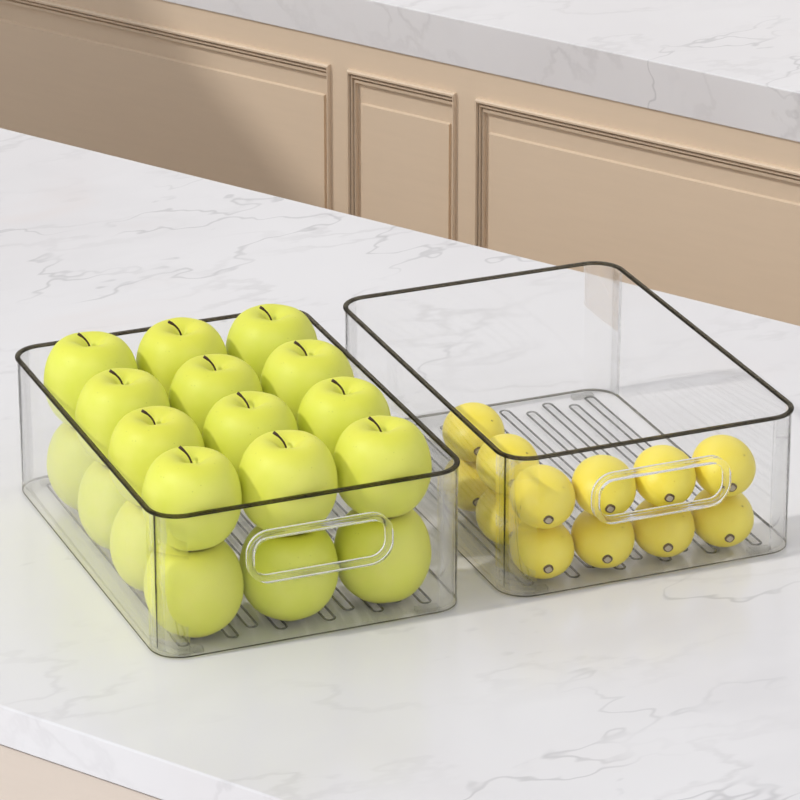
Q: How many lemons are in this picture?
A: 12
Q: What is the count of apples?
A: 18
